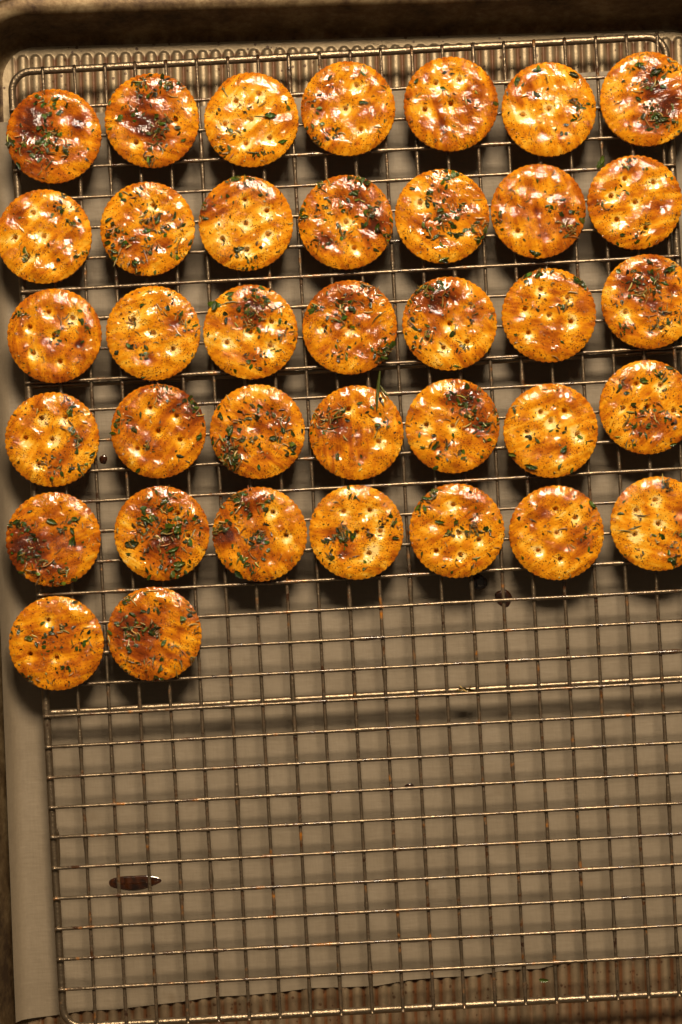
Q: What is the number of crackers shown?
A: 37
